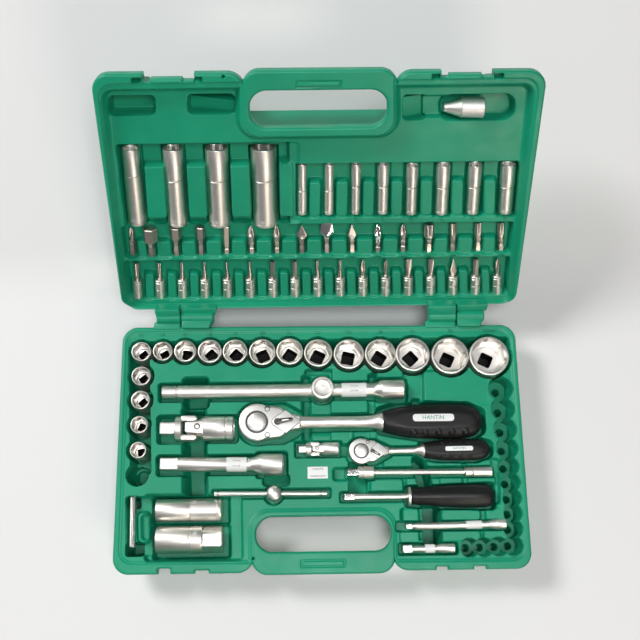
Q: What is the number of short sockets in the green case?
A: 17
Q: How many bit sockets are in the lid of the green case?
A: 17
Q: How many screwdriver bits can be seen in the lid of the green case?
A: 16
